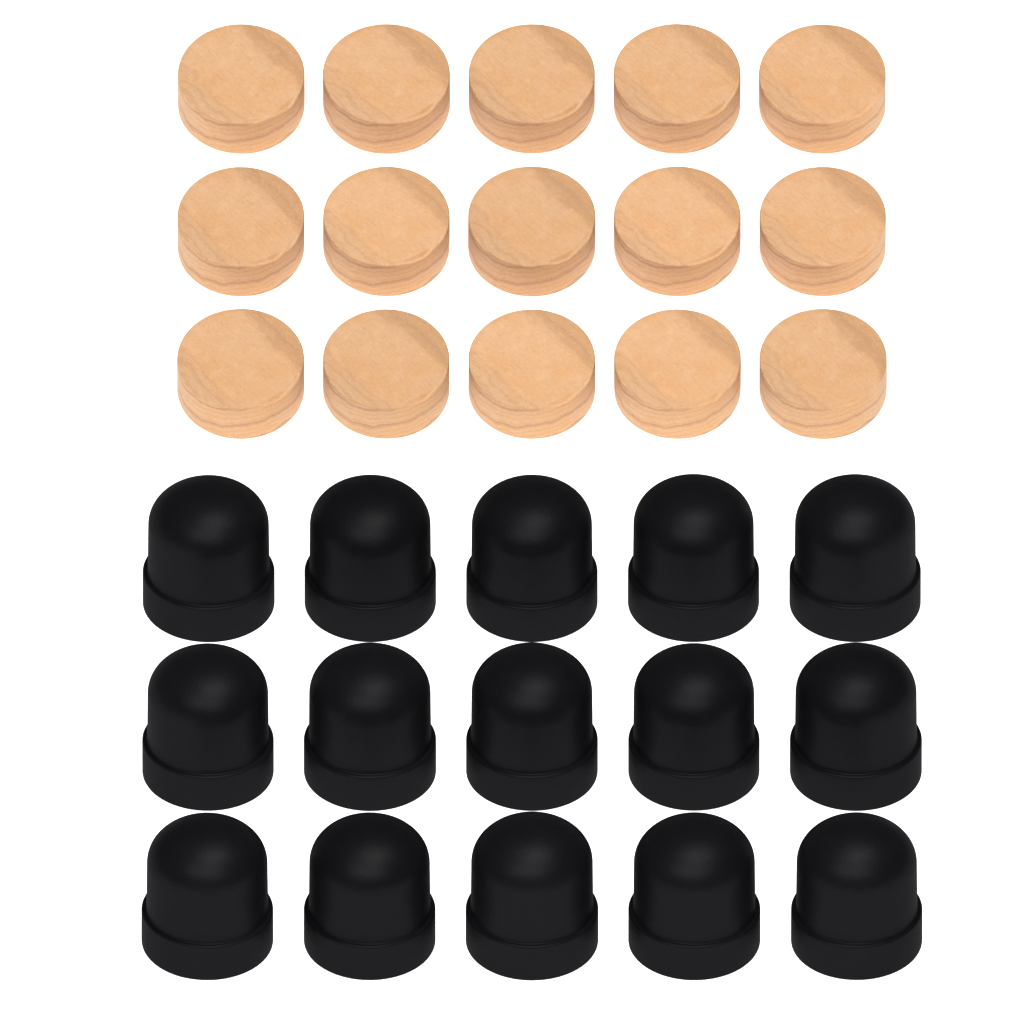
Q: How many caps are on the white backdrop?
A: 15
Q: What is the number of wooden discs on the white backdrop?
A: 15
